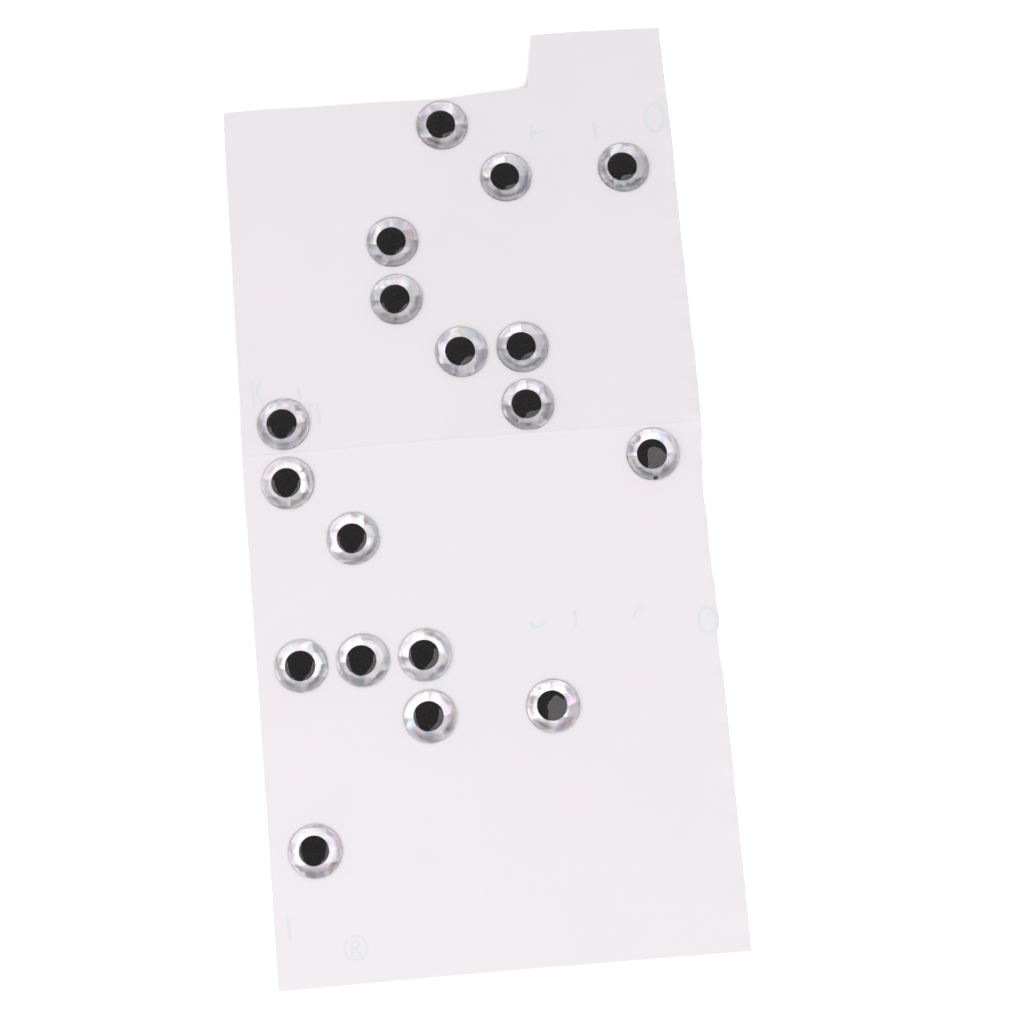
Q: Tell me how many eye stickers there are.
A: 18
